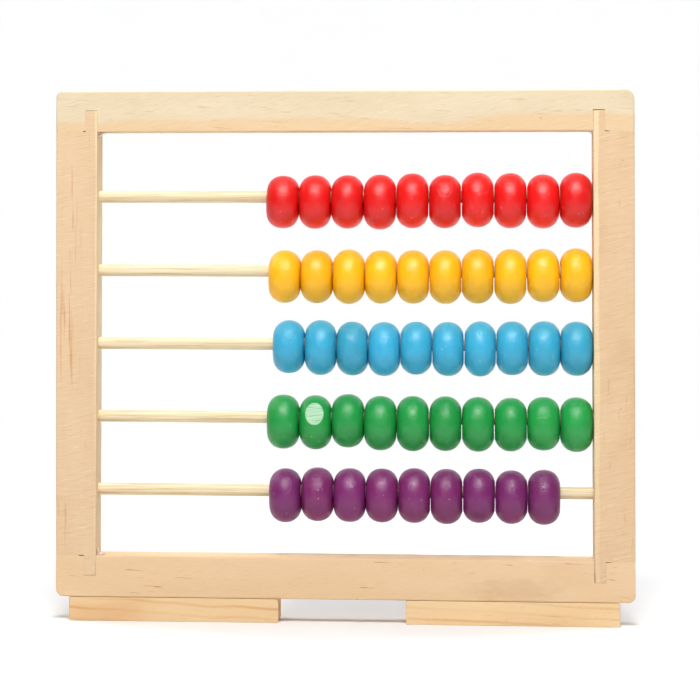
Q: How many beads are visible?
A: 49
